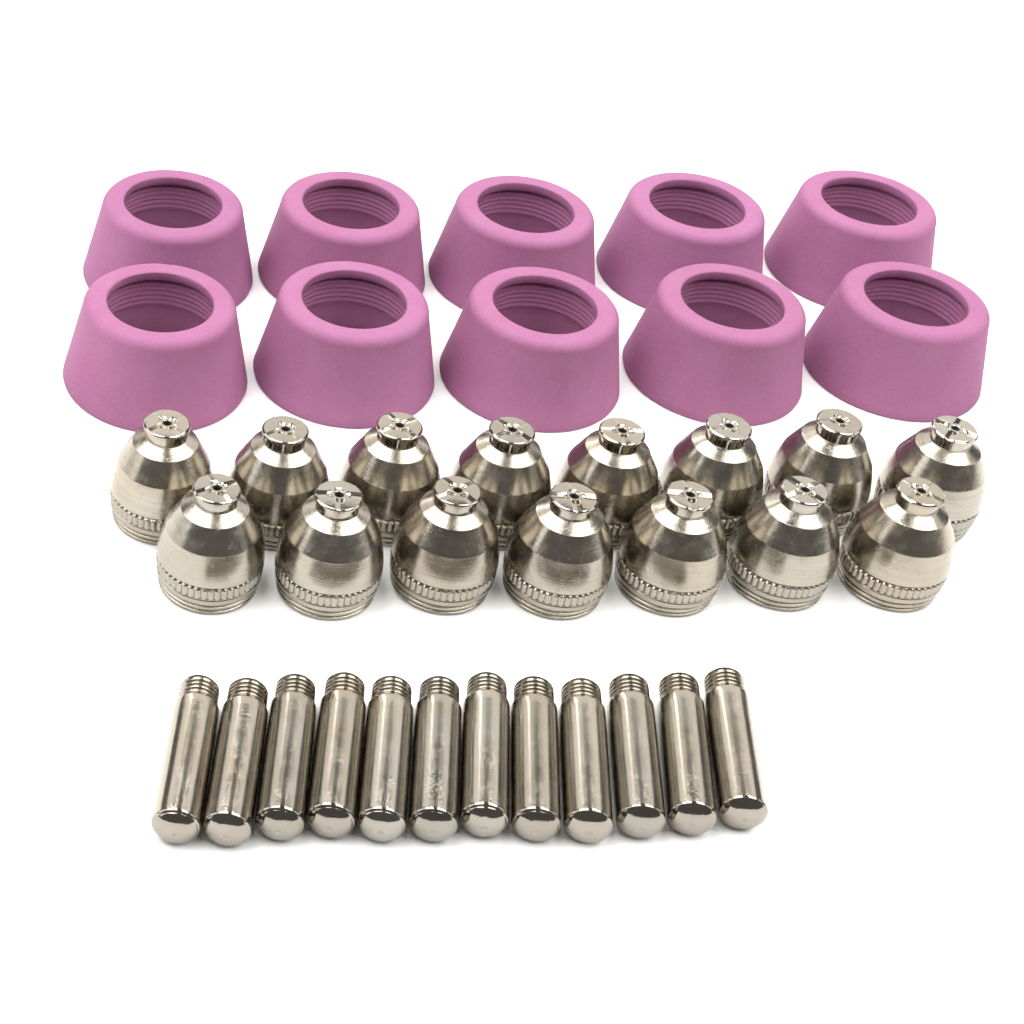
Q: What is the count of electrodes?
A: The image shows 12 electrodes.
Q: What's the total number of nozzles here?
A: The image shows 15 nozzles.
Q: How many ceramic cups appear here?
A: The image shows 10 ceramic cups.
